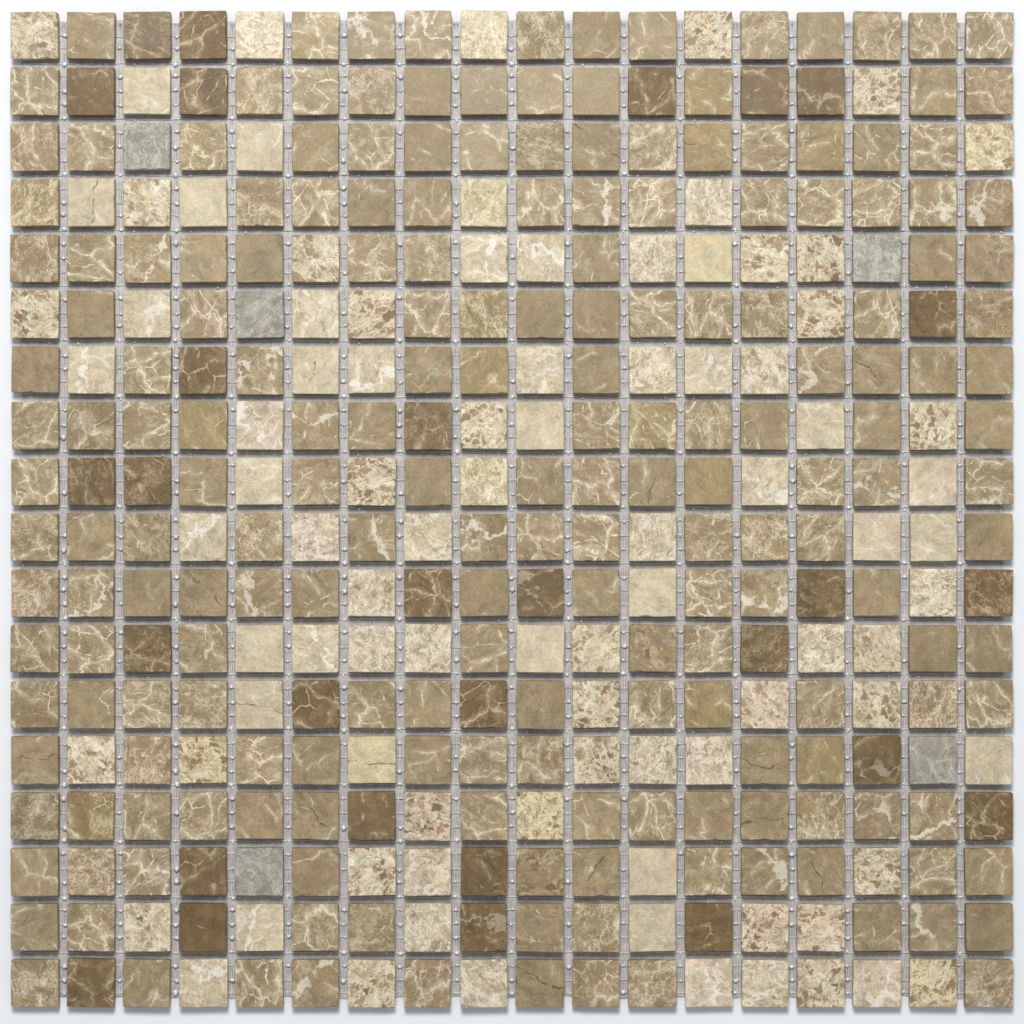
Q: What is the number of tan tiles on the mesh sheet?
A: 200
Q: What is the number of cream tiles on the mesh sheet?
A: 90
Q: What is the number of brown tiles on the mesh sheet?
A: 29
